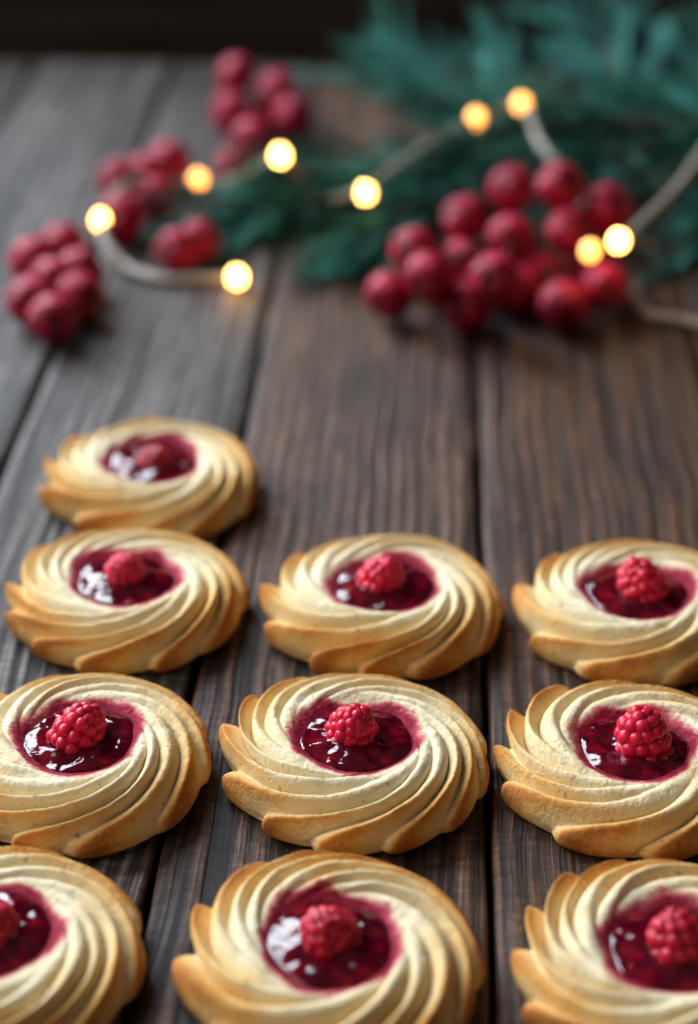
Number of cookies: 10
